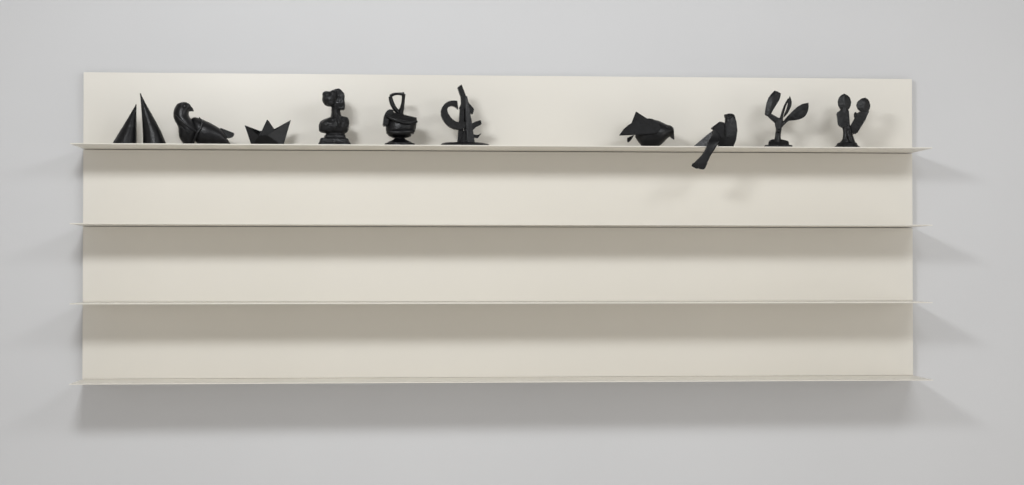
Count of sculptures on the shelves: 11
